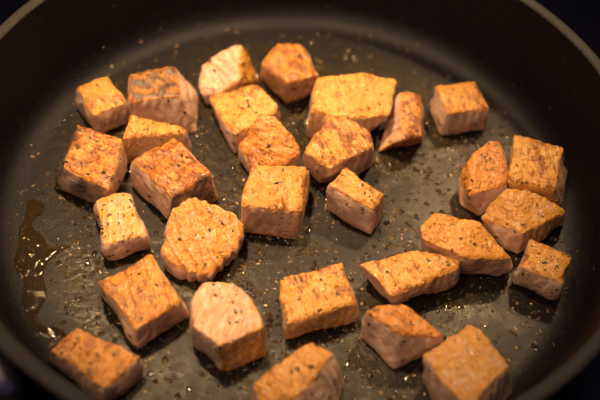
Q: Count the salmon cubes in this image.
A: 30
